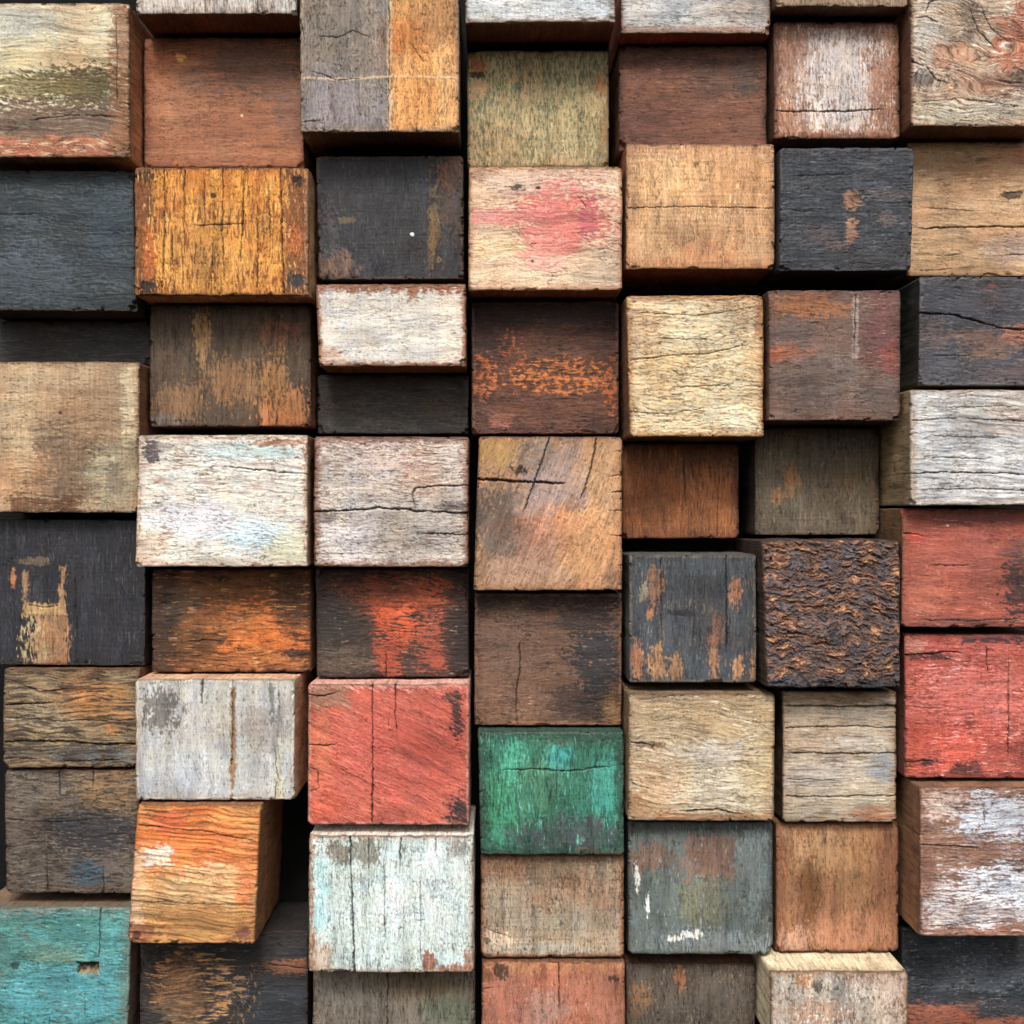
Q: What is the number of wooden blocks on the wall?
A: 61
